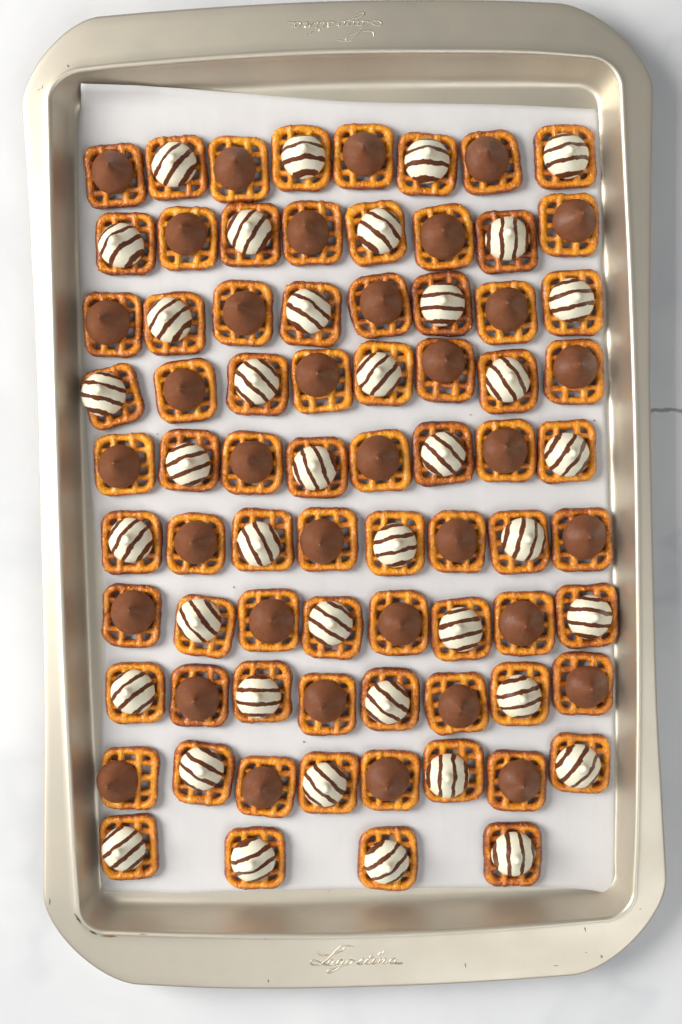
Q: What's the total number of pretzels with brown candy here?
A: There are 36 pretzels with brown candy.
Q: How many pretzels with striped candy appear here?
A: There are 40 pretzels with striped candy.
